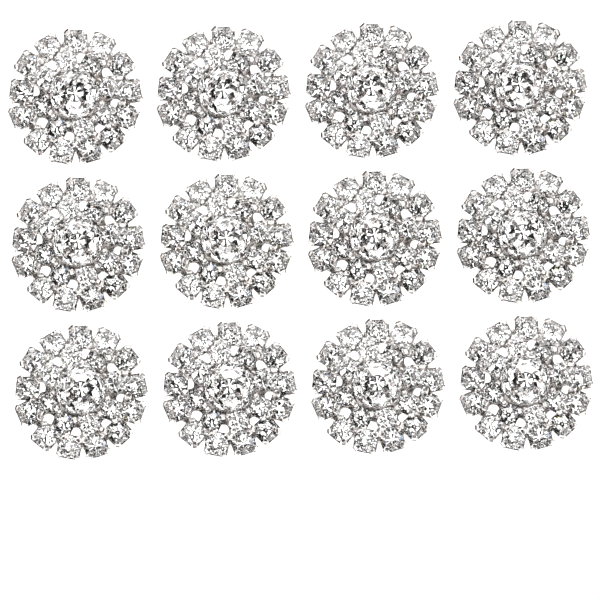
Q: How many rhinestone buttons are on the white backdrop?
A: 12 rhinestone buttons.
